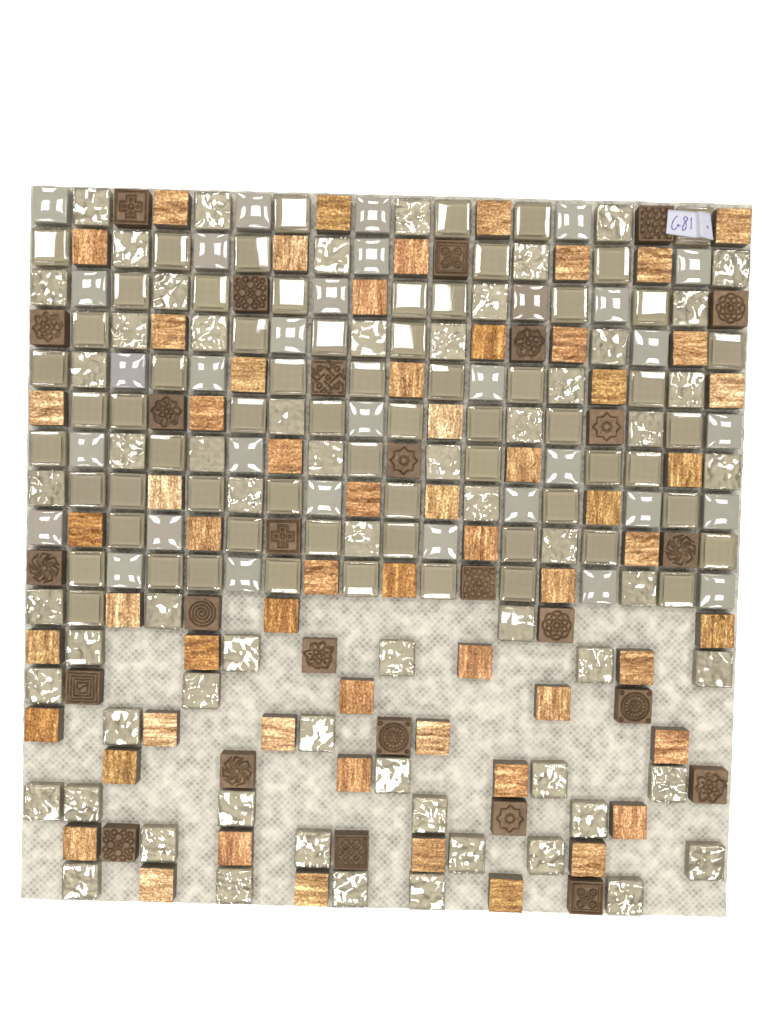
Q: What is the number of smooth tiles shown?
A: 97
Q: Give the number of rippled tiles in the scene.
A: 64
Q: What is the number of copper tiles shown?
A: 60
